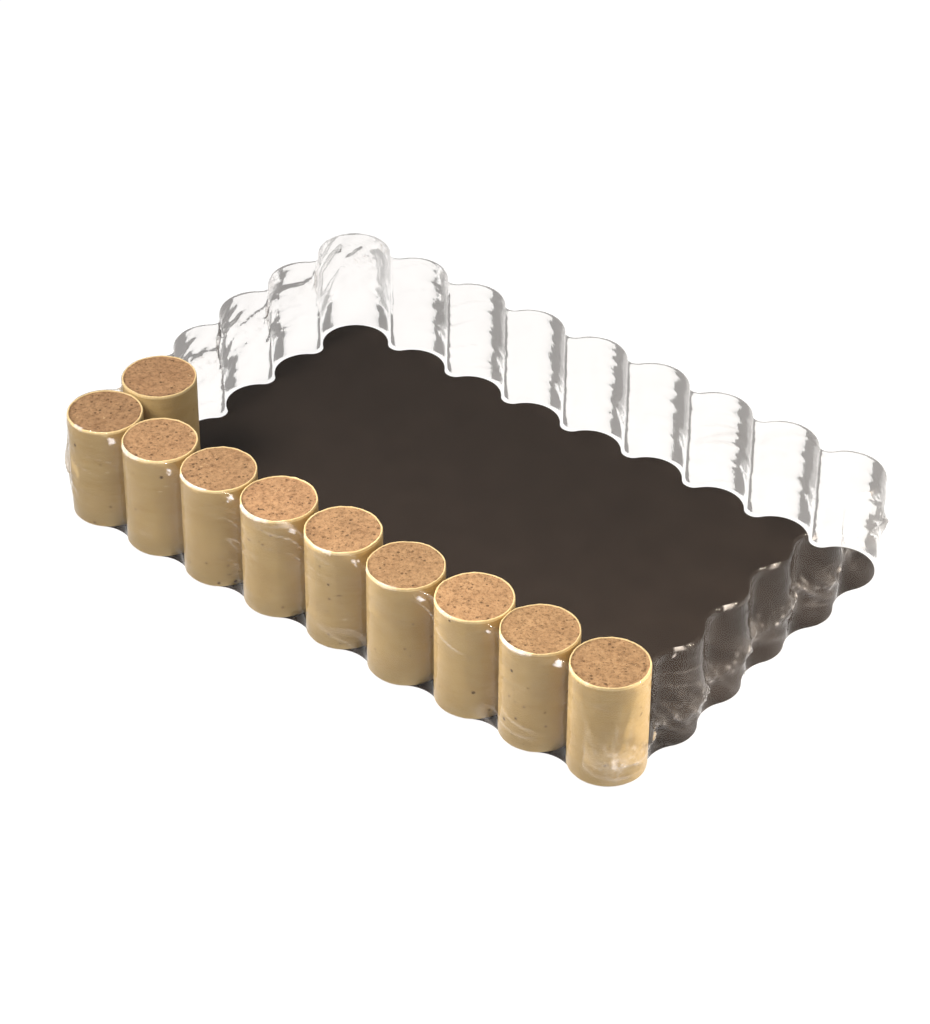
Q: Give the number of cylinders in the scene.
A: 10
